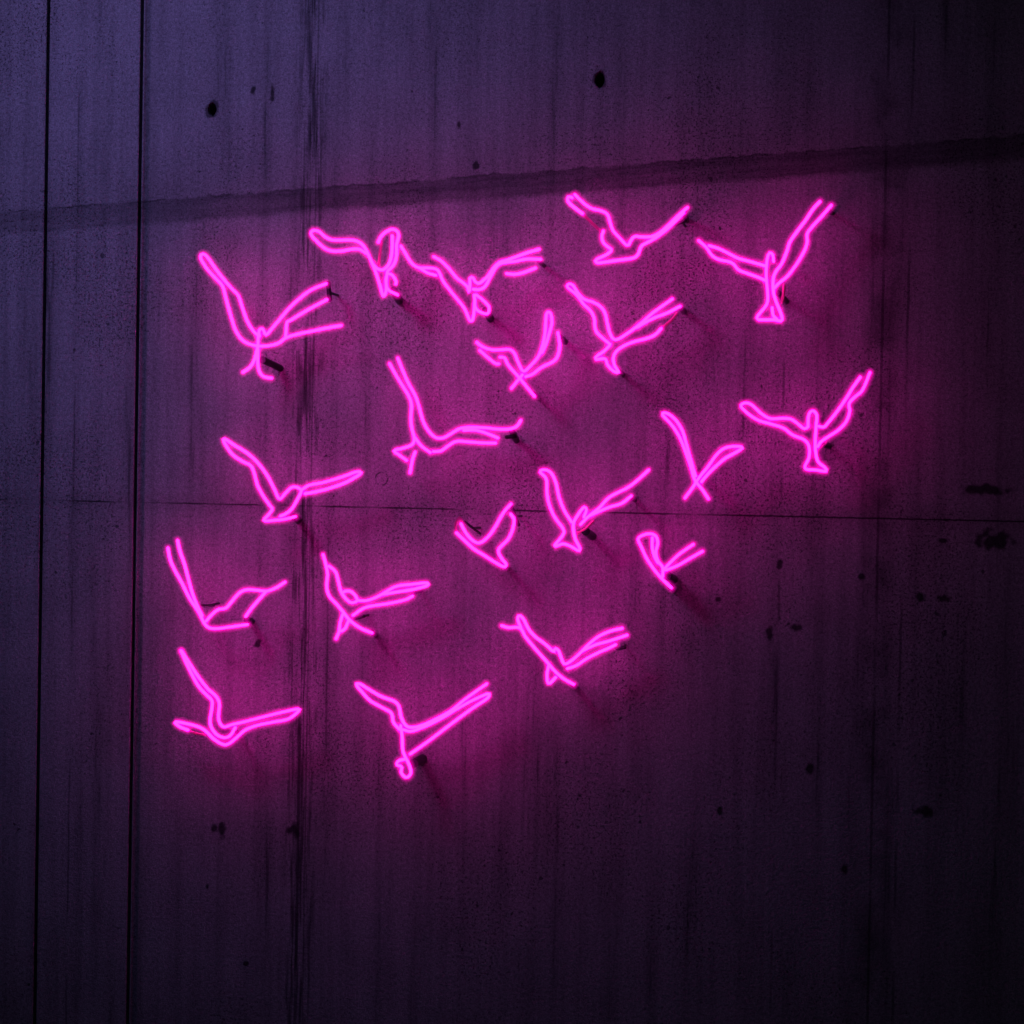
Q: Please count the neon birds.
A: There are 19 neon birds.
